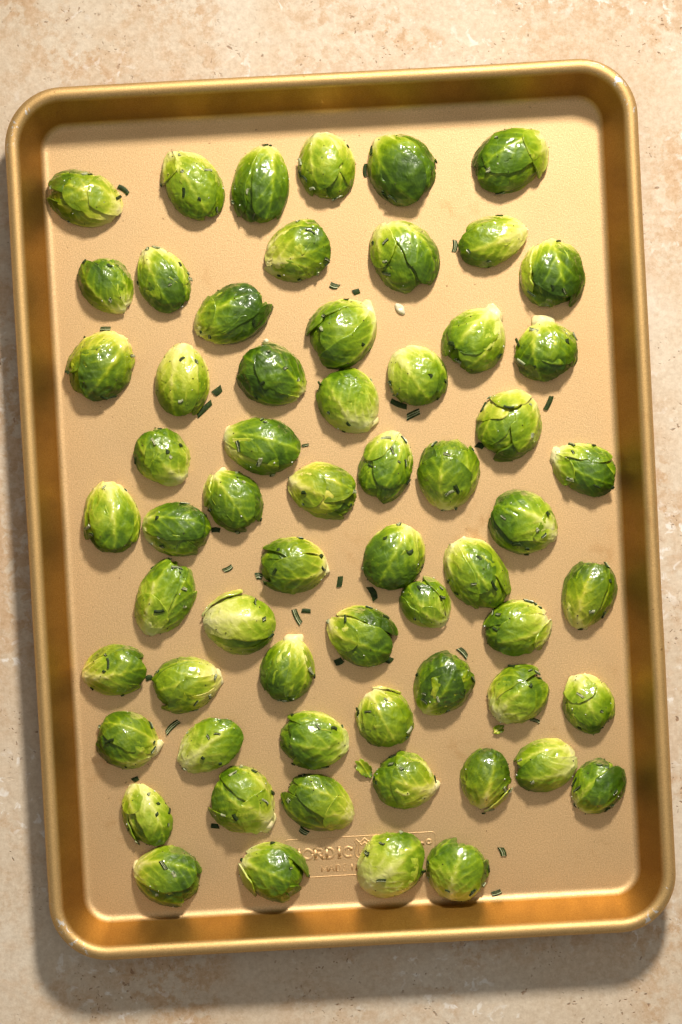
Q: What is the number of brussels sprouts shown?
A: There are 62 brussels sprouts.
